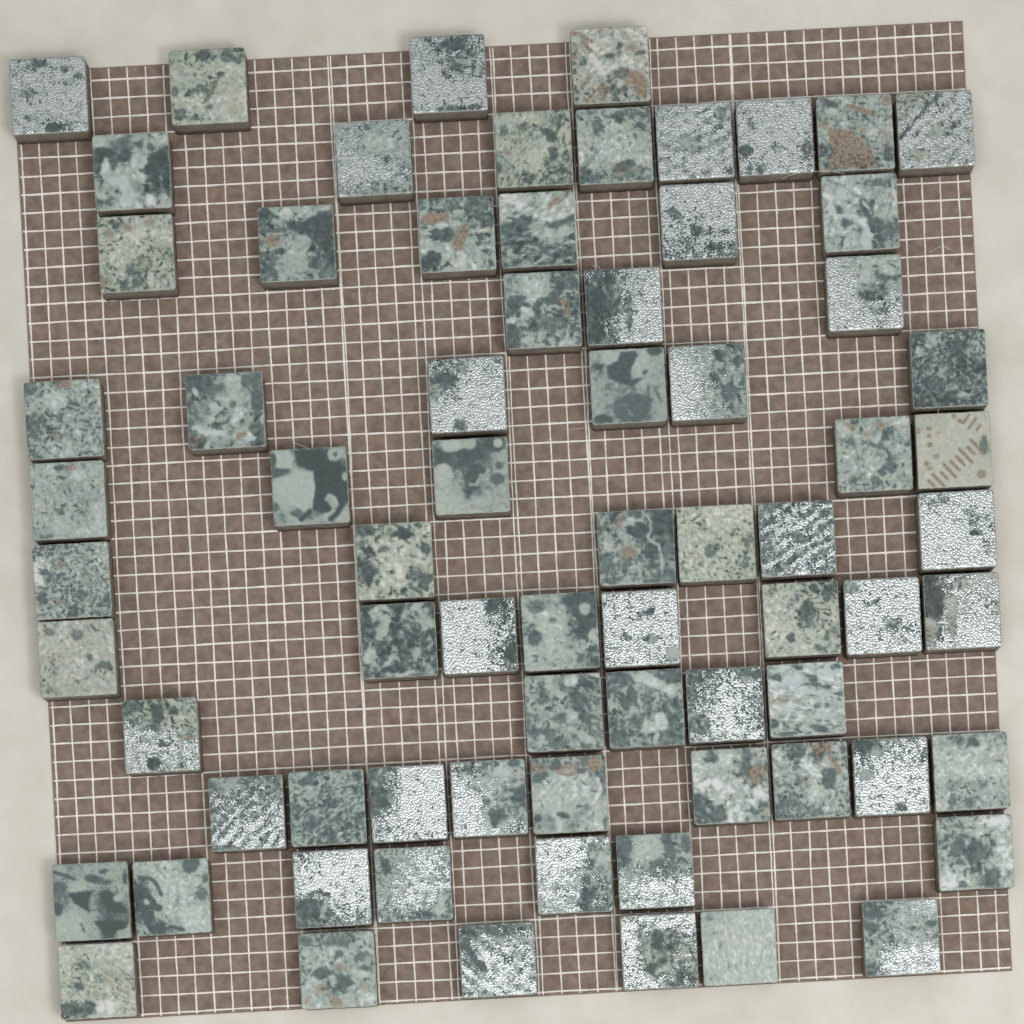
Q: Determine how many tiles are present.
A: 73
